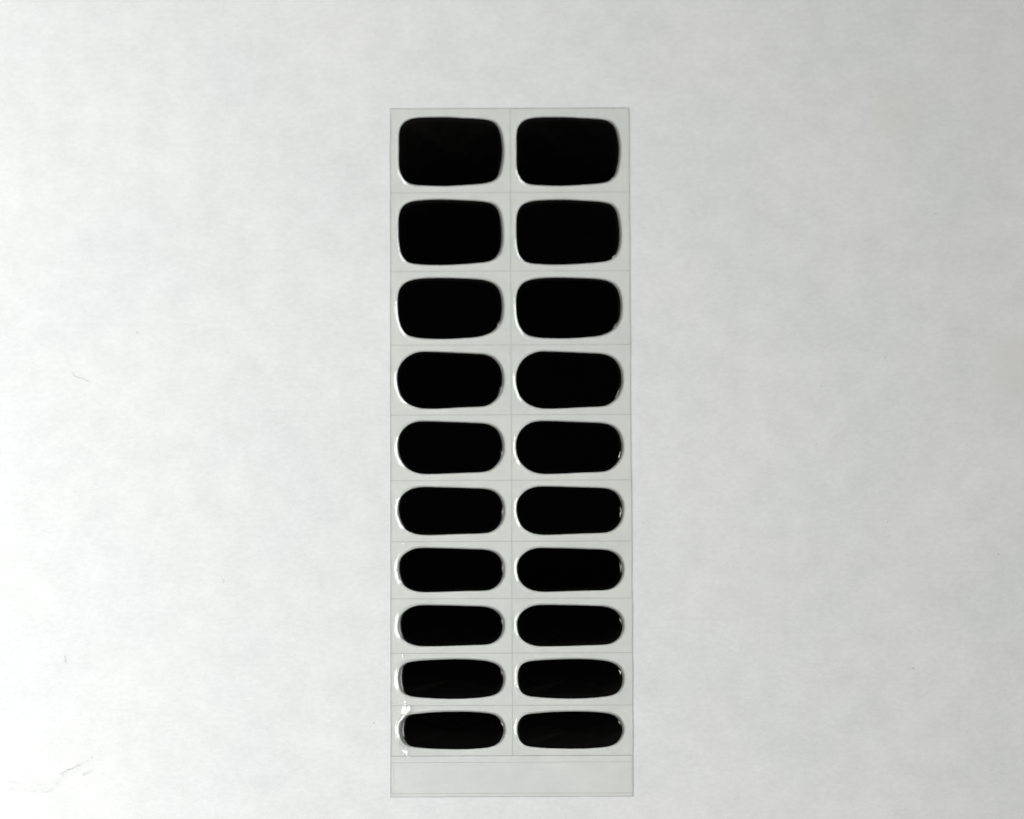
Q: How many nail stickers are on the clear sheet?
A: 20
